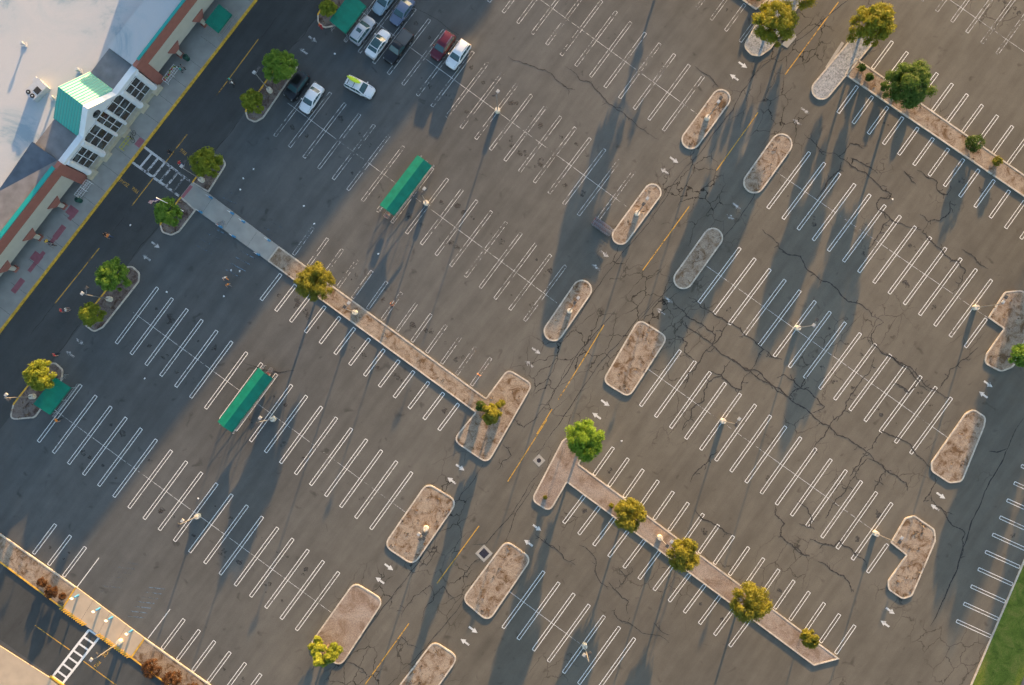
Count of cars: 10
